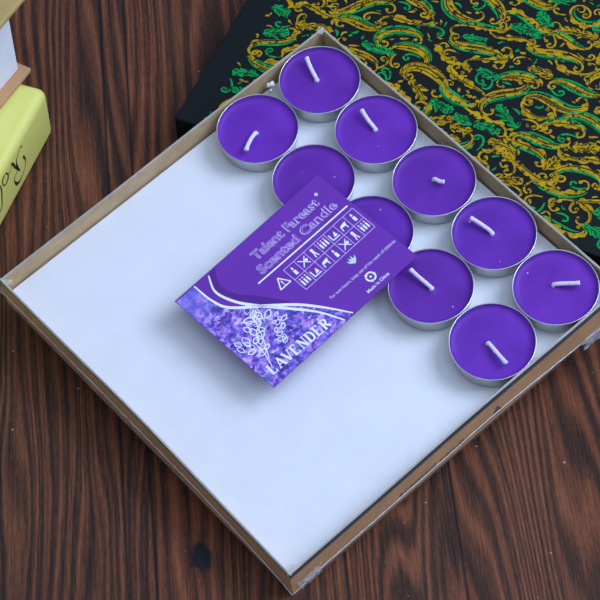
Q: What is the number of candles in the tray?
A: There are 10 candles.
